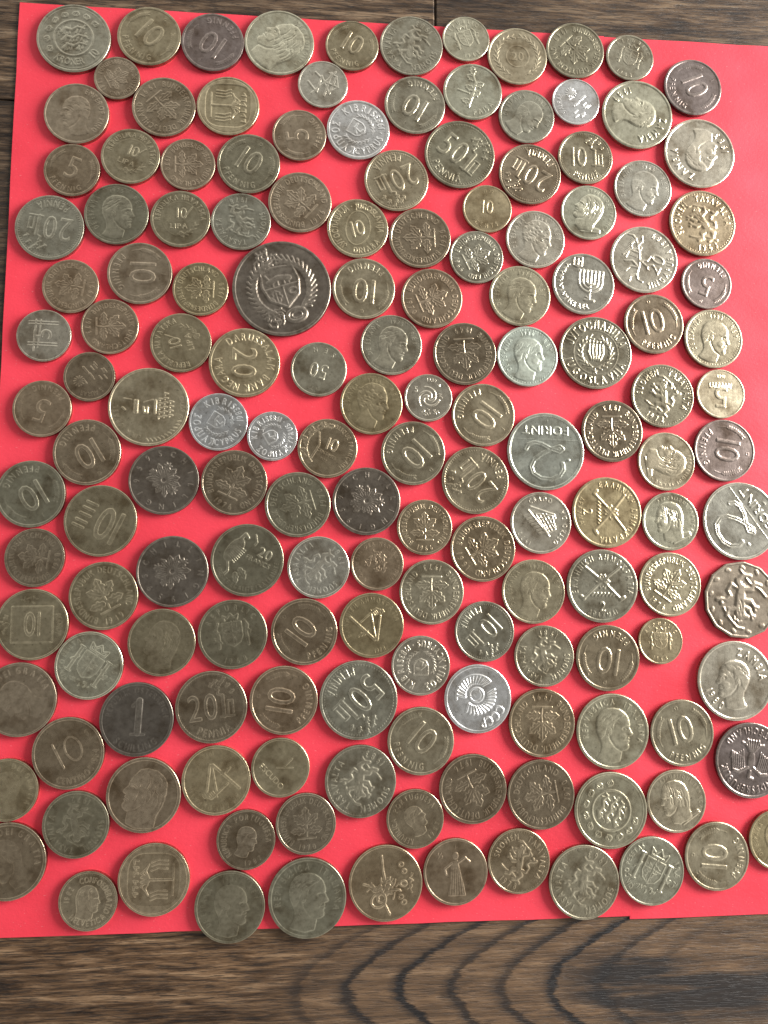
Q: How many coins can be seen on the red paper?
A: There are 156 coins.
